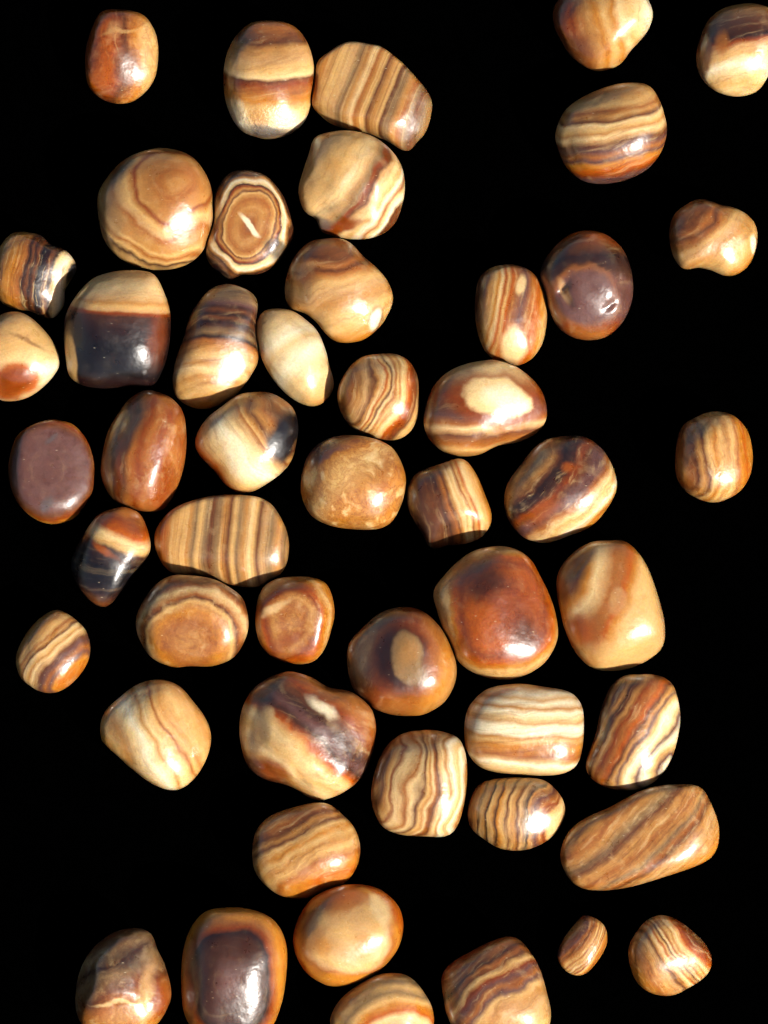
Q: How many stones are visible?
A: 50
